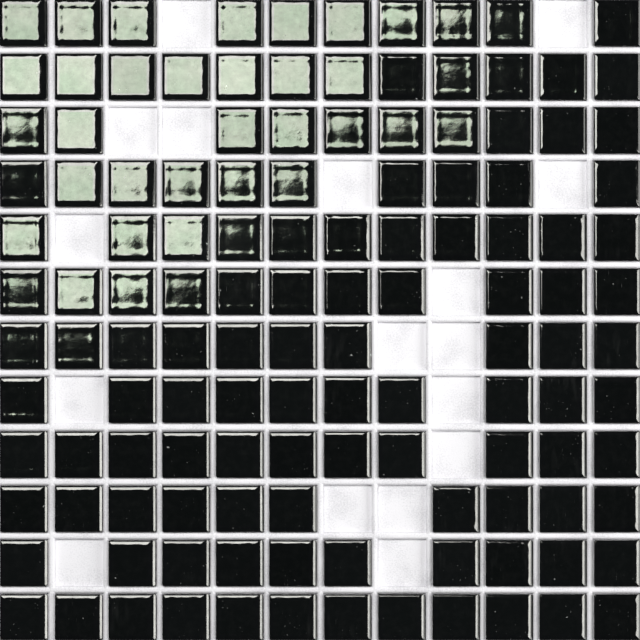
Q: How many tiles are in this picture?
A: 127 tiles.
